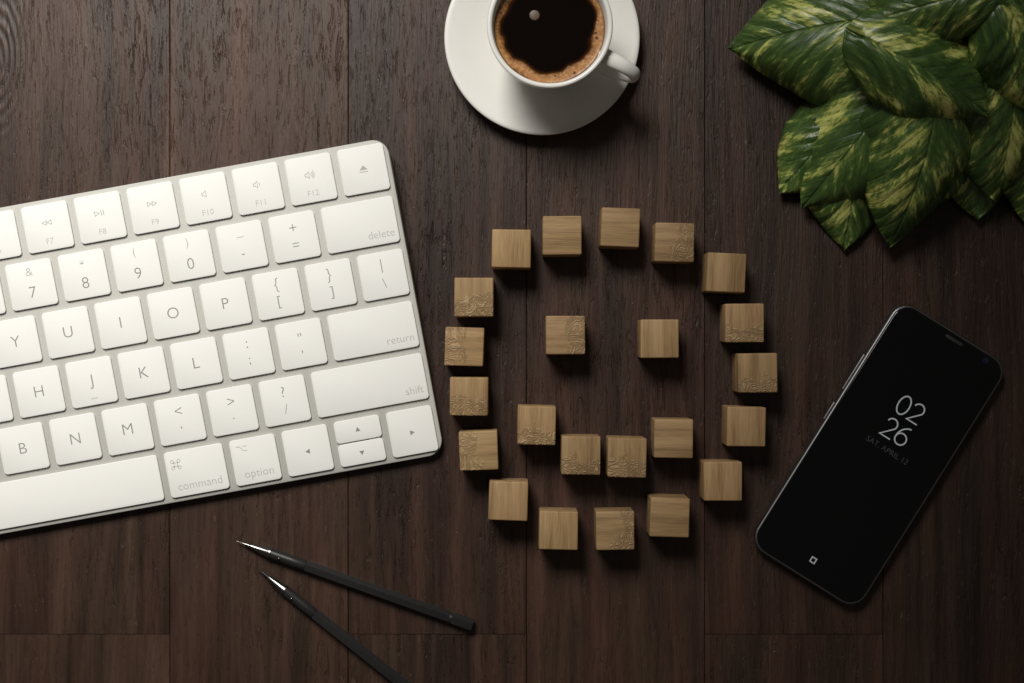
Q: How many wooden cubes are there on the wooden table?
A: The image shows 23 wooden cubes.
